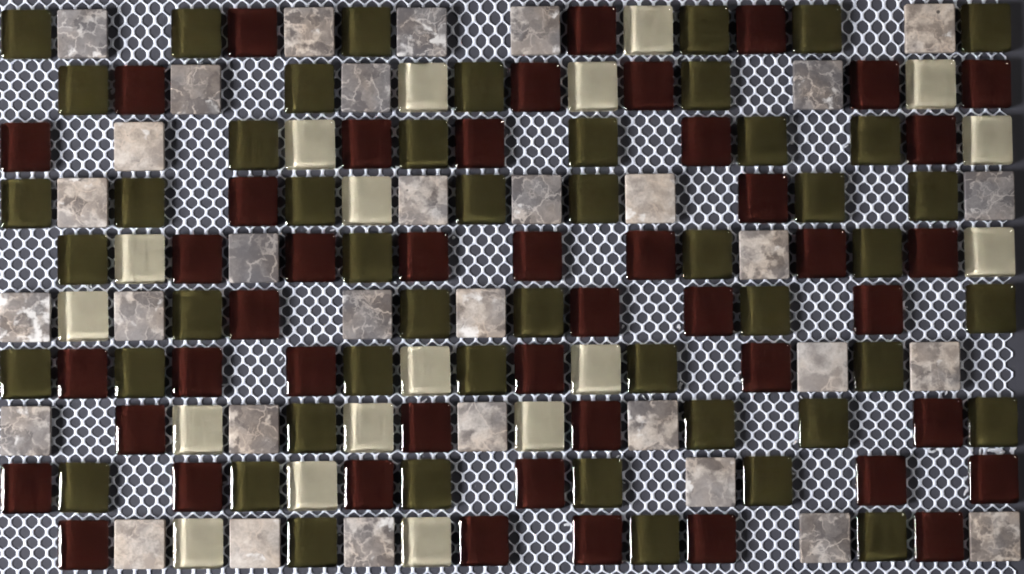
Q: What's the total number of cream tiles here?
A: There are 18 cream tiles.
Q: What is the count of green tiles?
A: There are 49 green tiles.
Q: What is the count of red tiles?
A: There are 46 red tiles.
